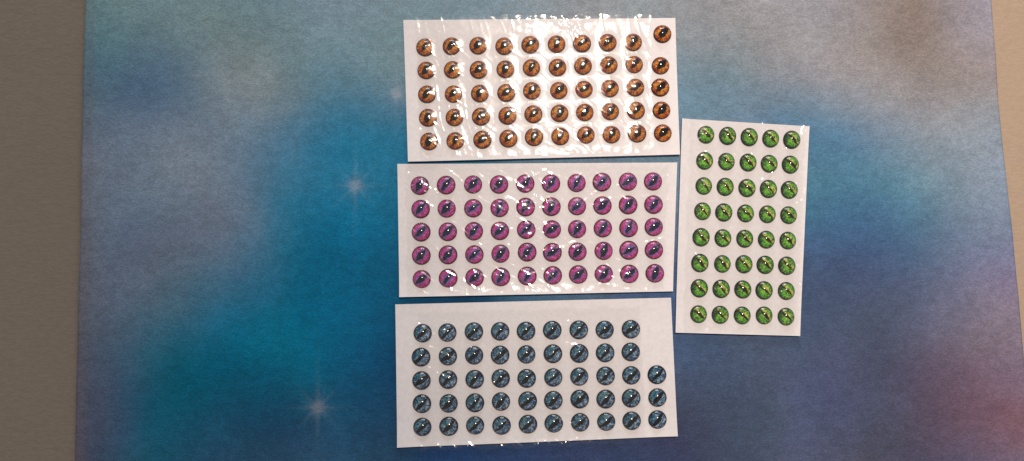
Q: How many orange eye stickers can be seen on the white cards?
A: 50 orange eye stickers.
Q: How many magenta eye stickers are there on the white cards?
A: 50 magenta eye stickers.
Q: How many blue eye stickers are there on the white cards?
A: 48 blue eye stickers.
